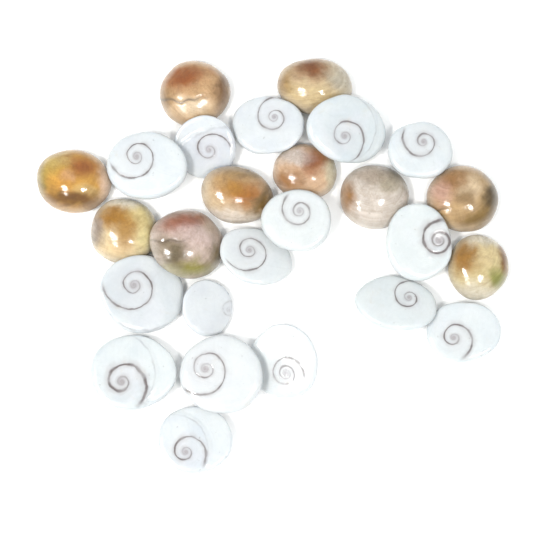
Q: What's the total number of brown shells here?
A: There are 10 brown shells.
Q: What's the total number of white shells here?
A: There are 16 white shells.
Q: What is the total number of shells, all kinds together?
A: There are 26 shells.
